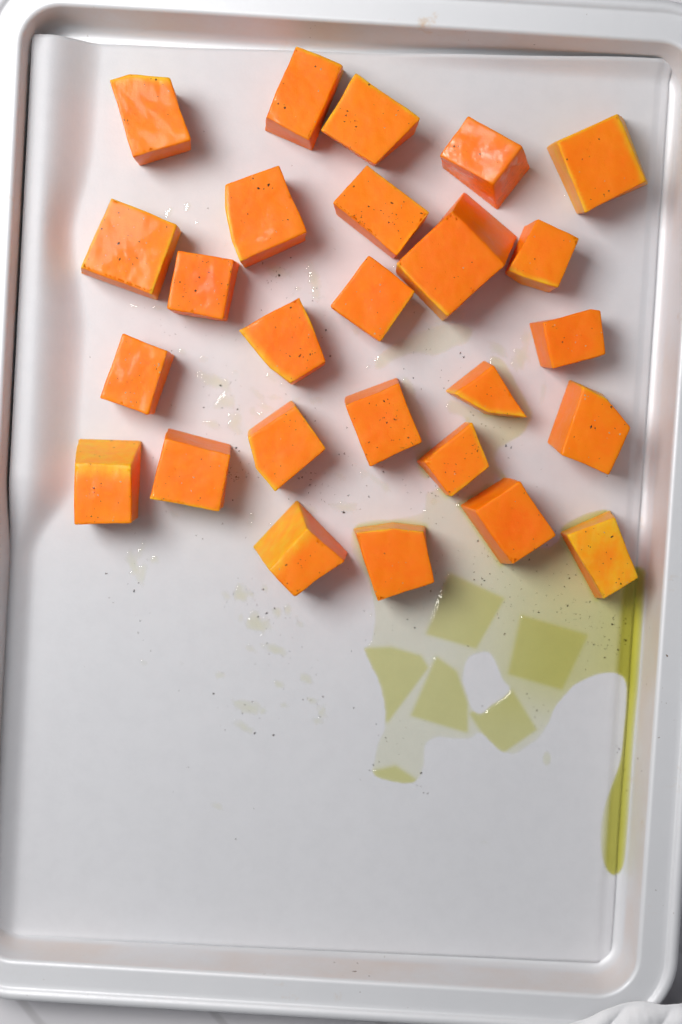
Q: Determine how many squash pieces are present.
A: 26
